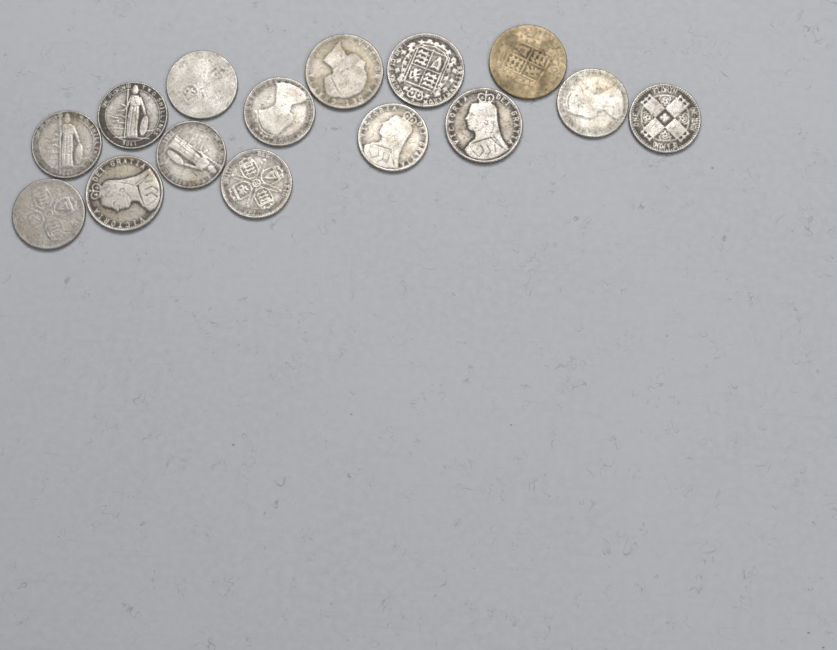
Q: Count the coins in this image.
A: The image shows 15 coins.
